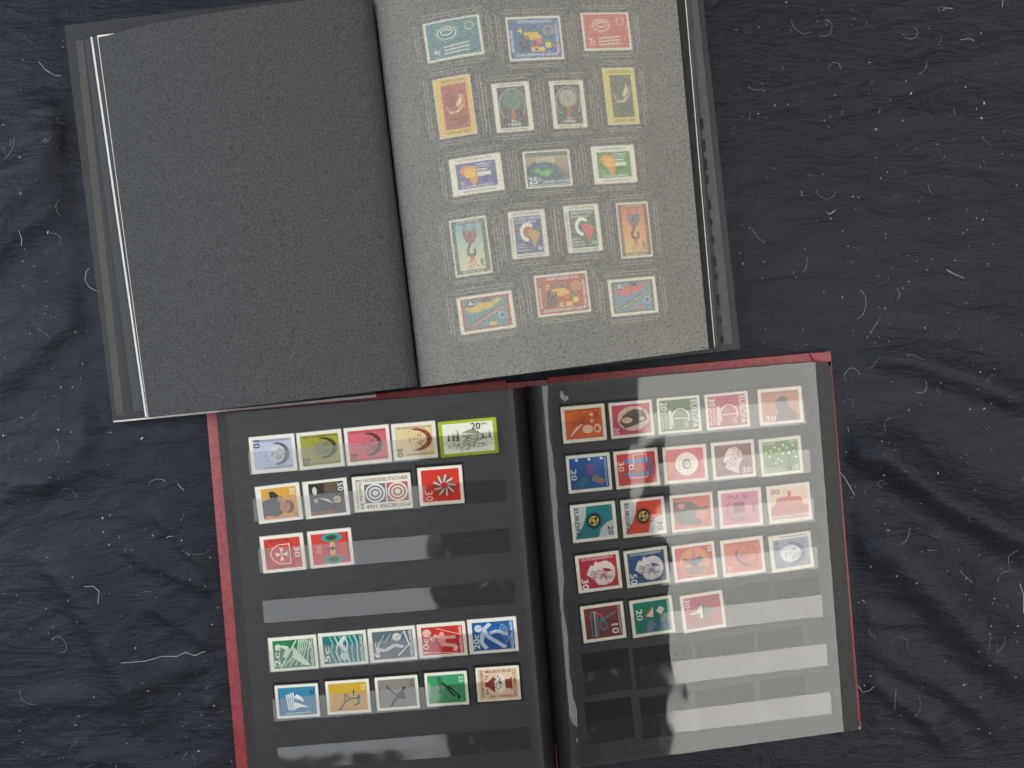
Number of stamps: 61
